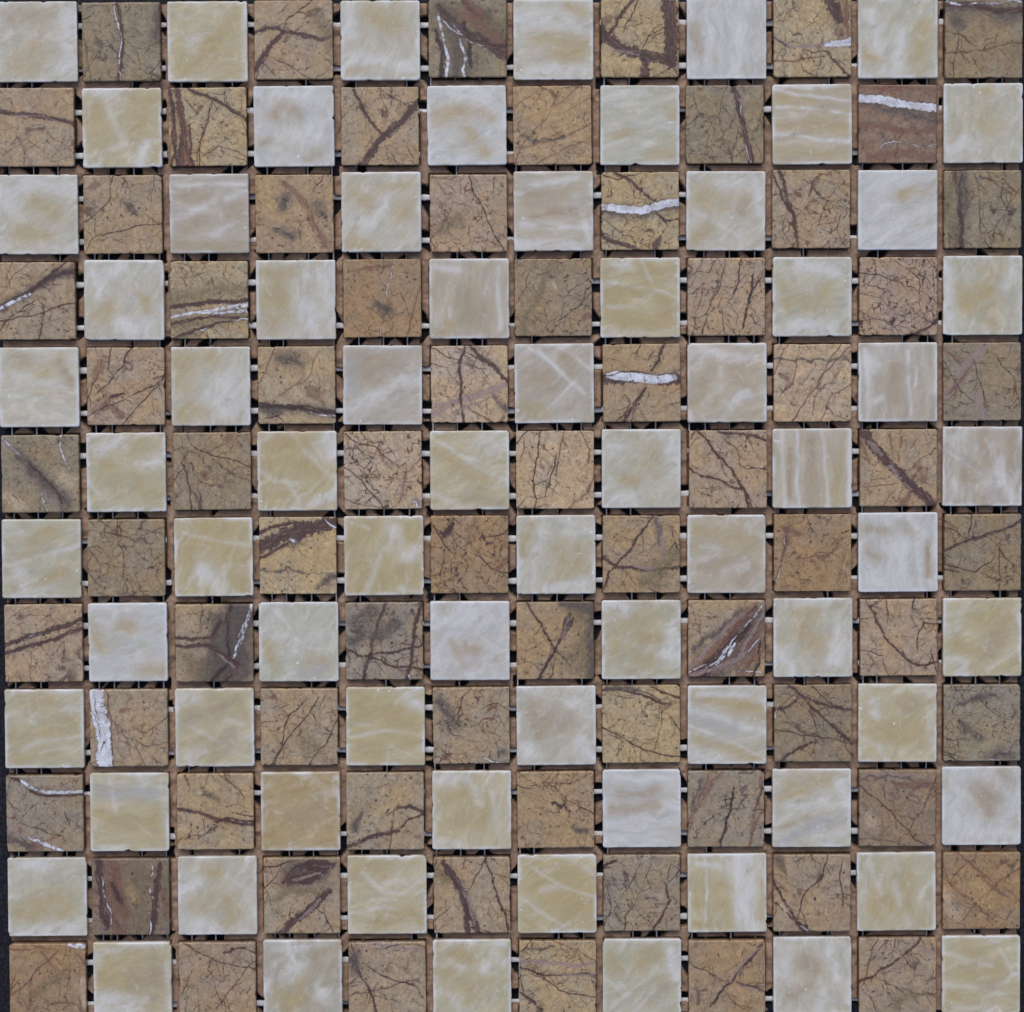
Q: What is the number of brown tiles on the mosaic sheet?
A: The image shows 72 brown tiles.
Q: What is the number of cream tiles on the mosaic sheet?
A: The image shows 72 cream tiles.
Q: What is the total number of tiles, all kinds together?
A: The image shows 144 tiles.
